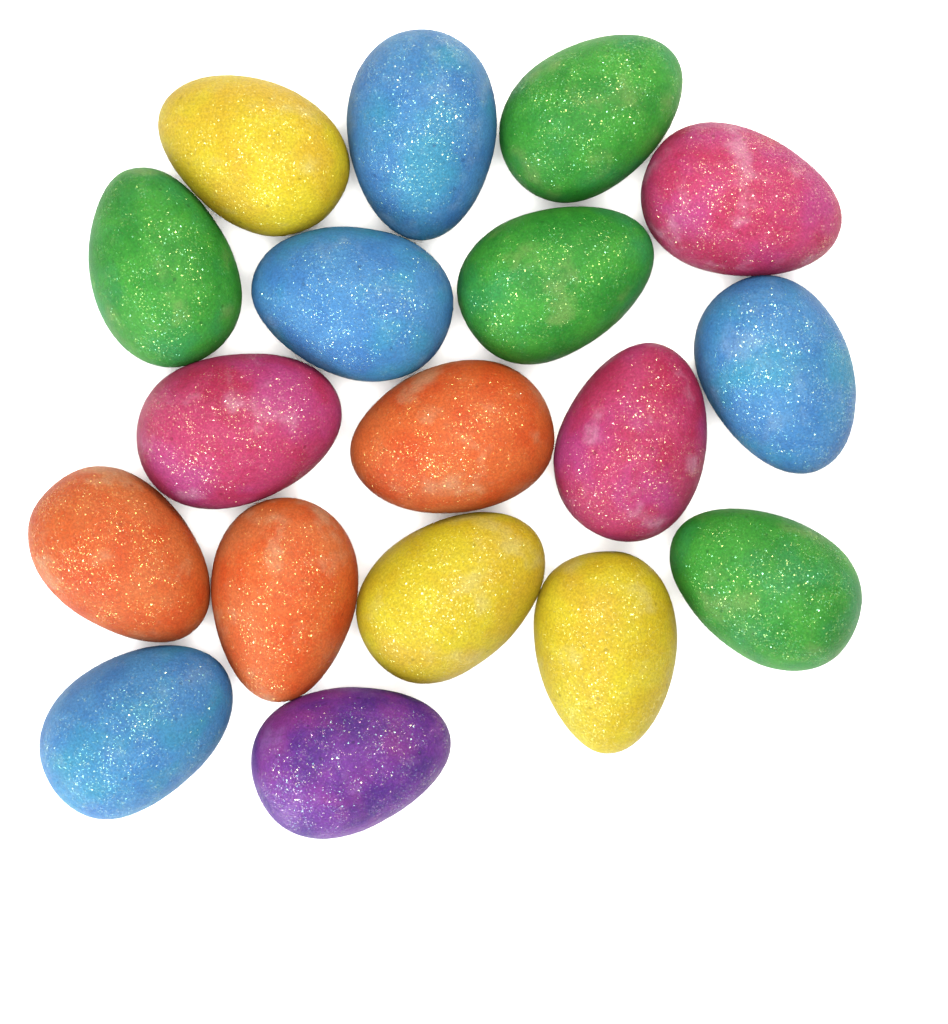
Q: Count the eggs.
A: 18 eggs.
